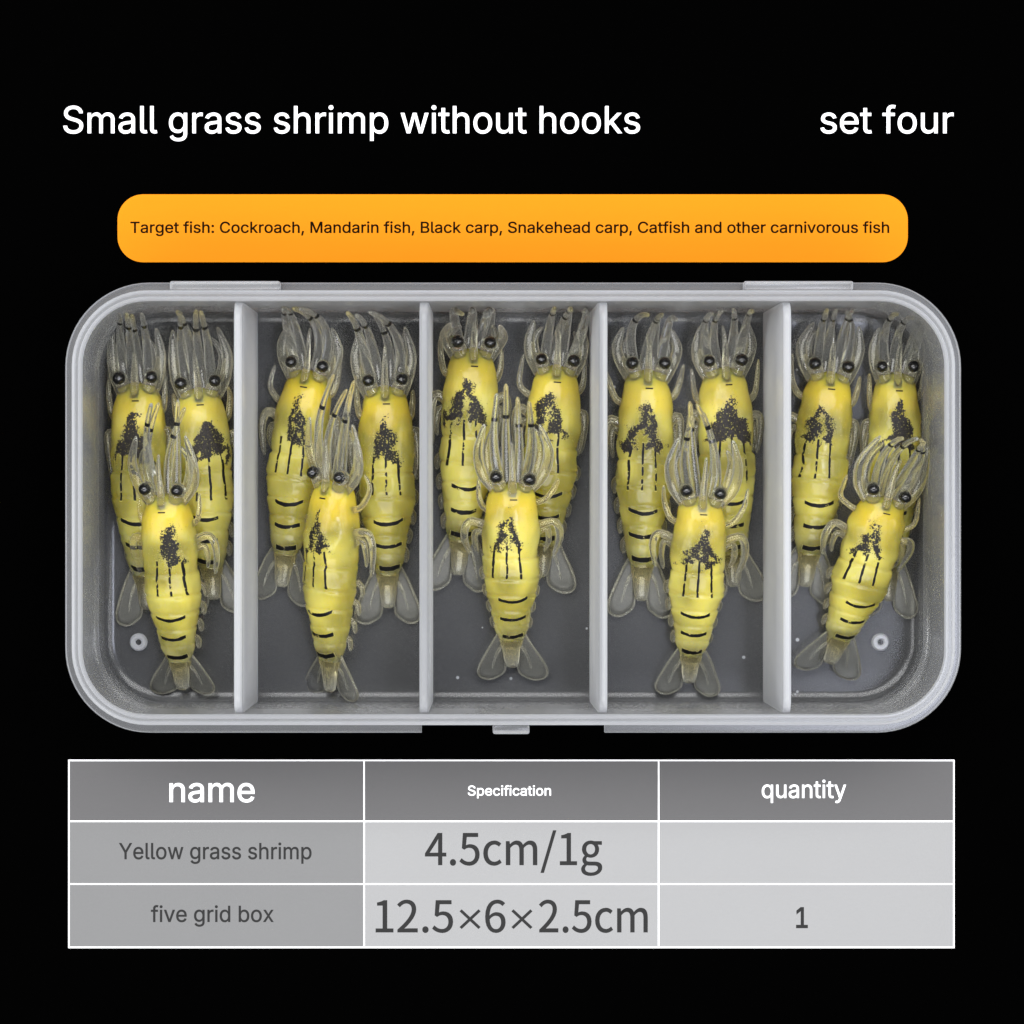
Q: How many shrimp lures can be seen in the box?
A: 15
